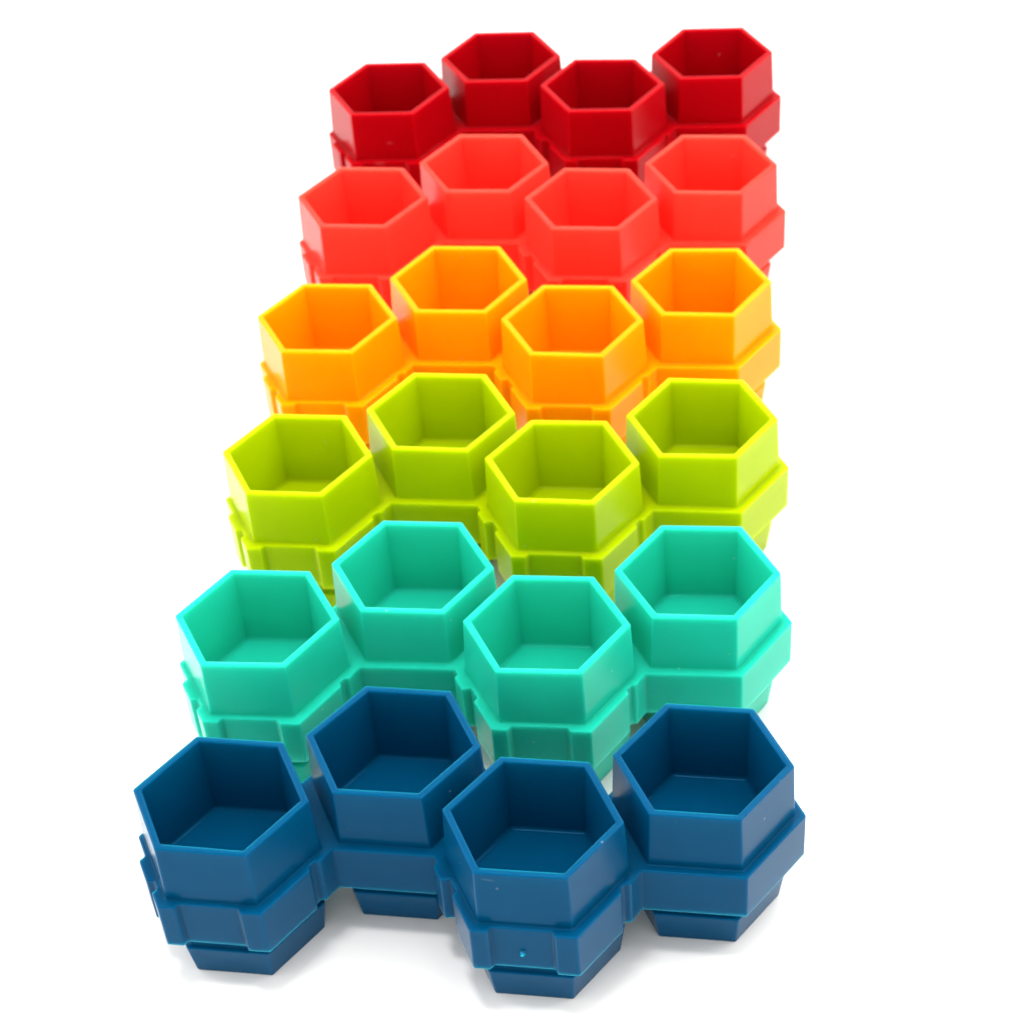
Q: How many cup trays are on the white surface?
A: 6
